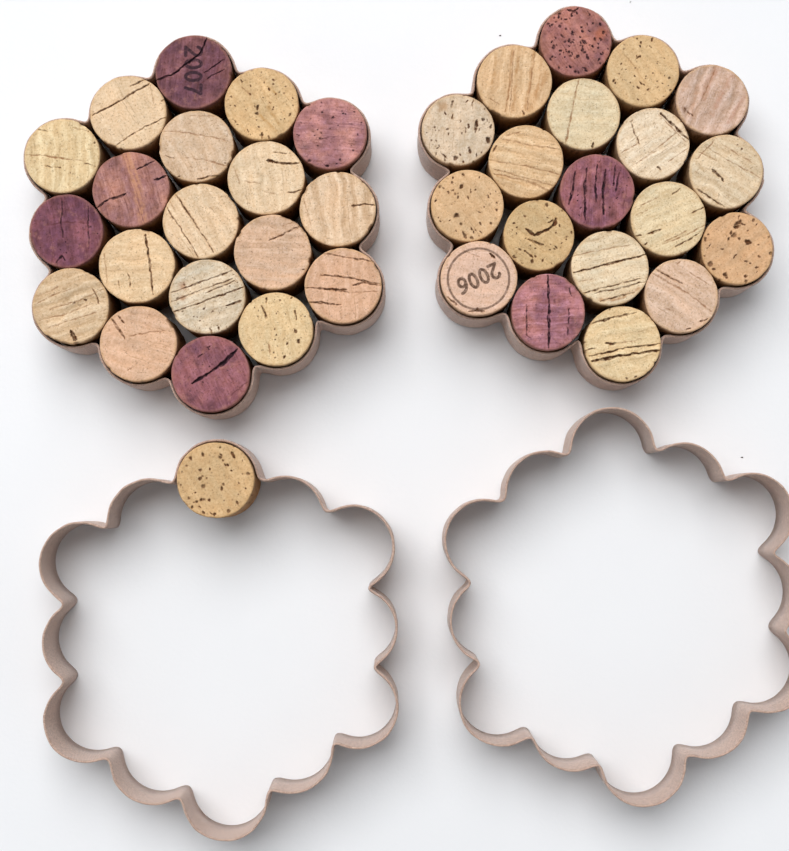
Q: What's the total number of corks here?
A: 39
